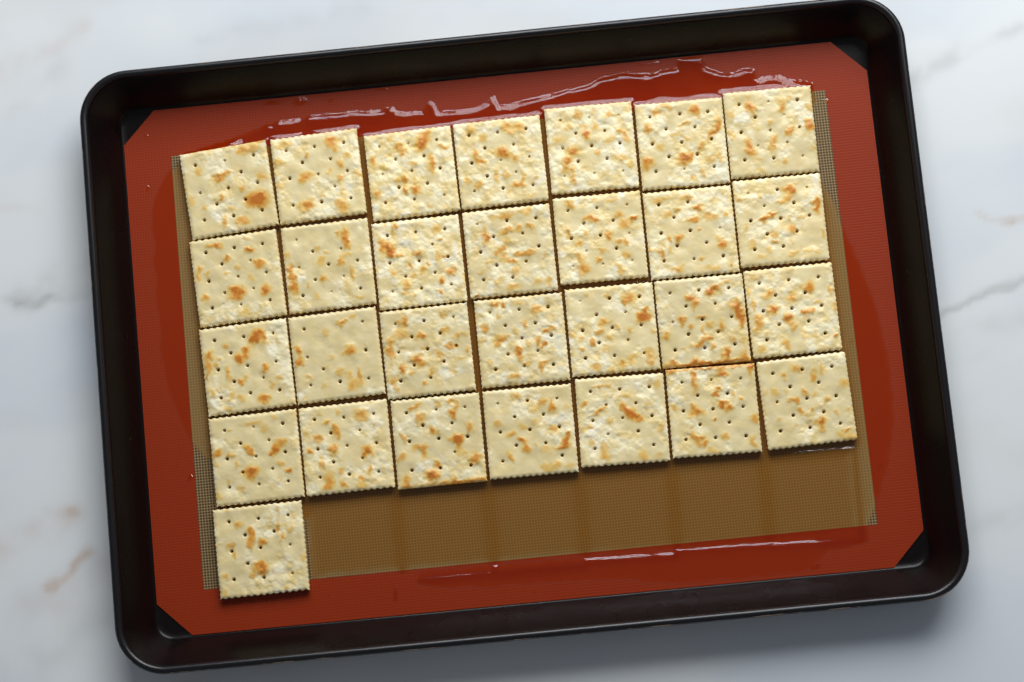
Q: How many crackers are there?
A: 29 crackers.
